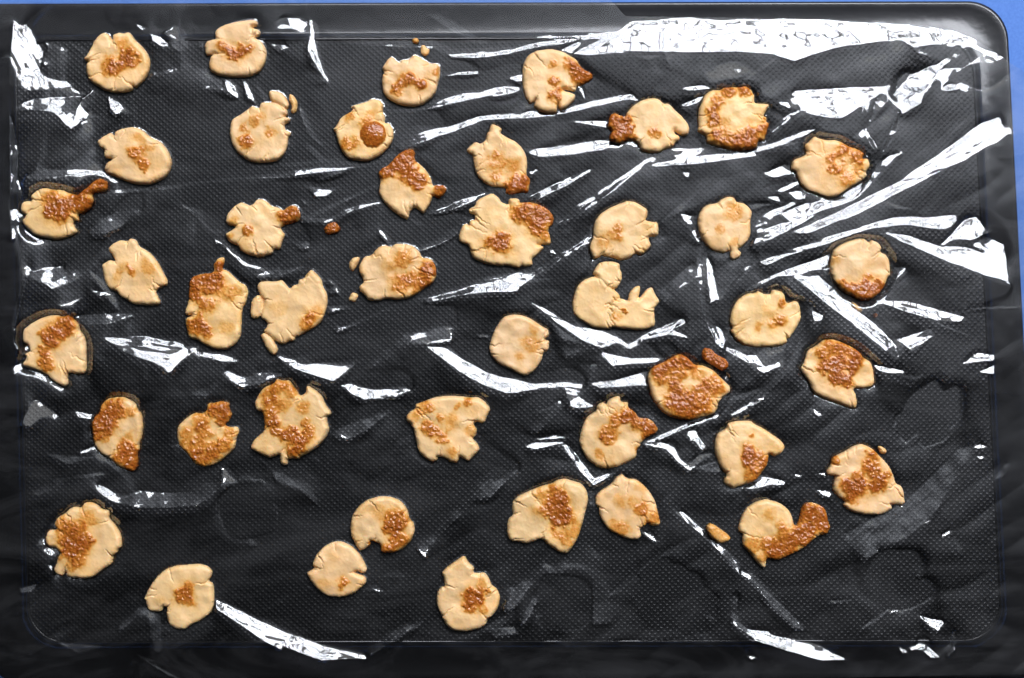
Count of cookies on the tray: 43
